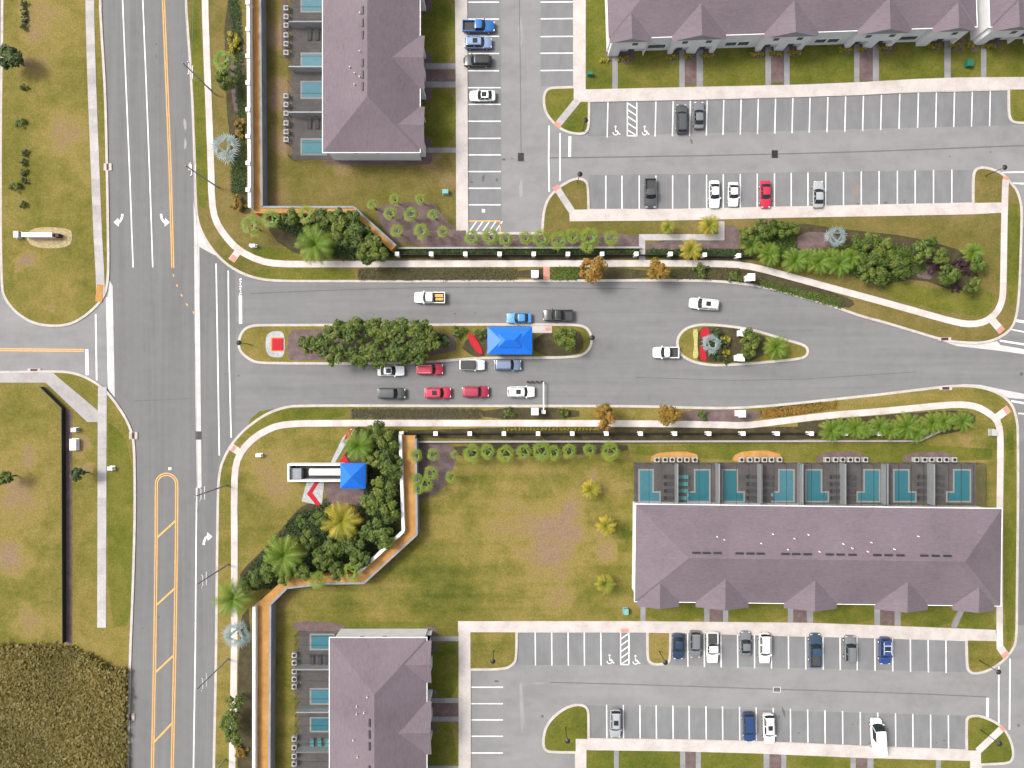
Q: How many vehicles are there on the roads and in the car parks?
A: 36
